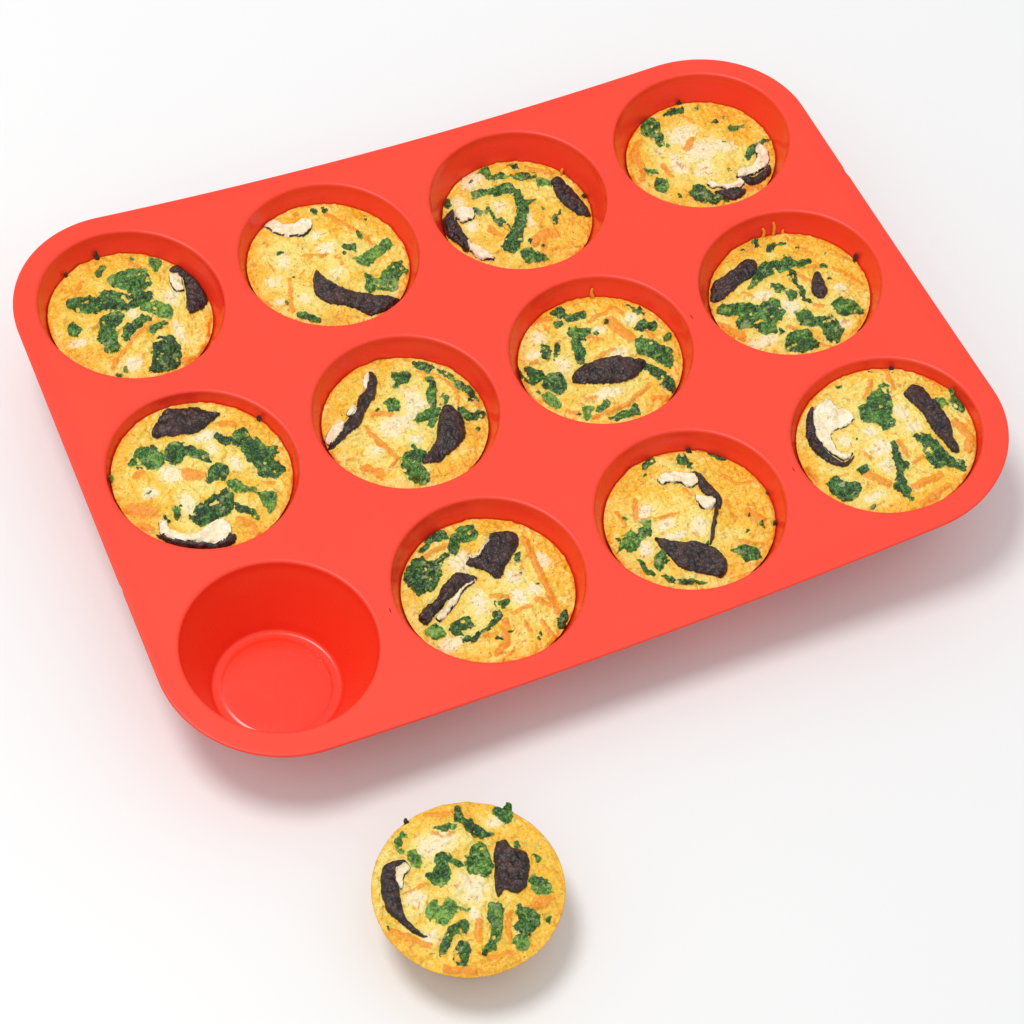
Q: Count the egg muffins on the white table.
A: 12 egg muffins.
